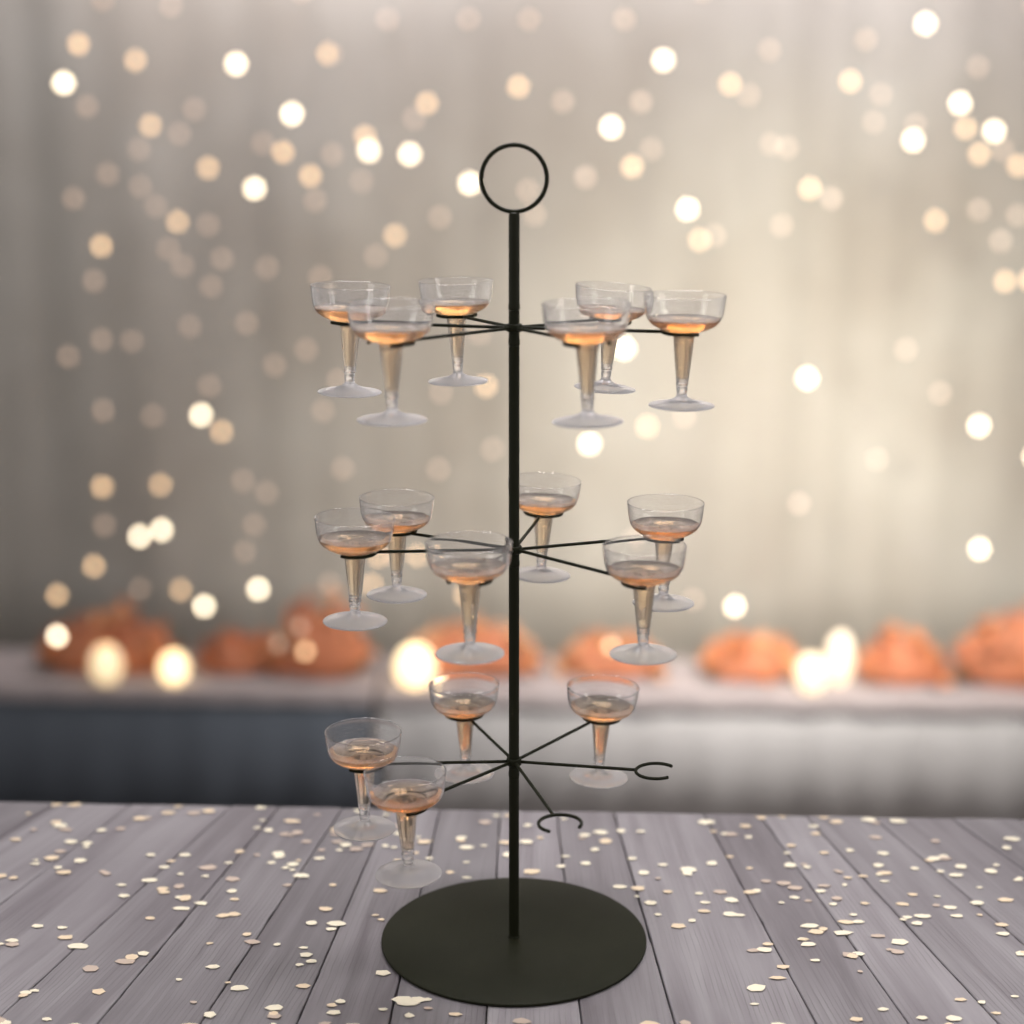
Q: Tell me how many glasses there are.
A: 16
